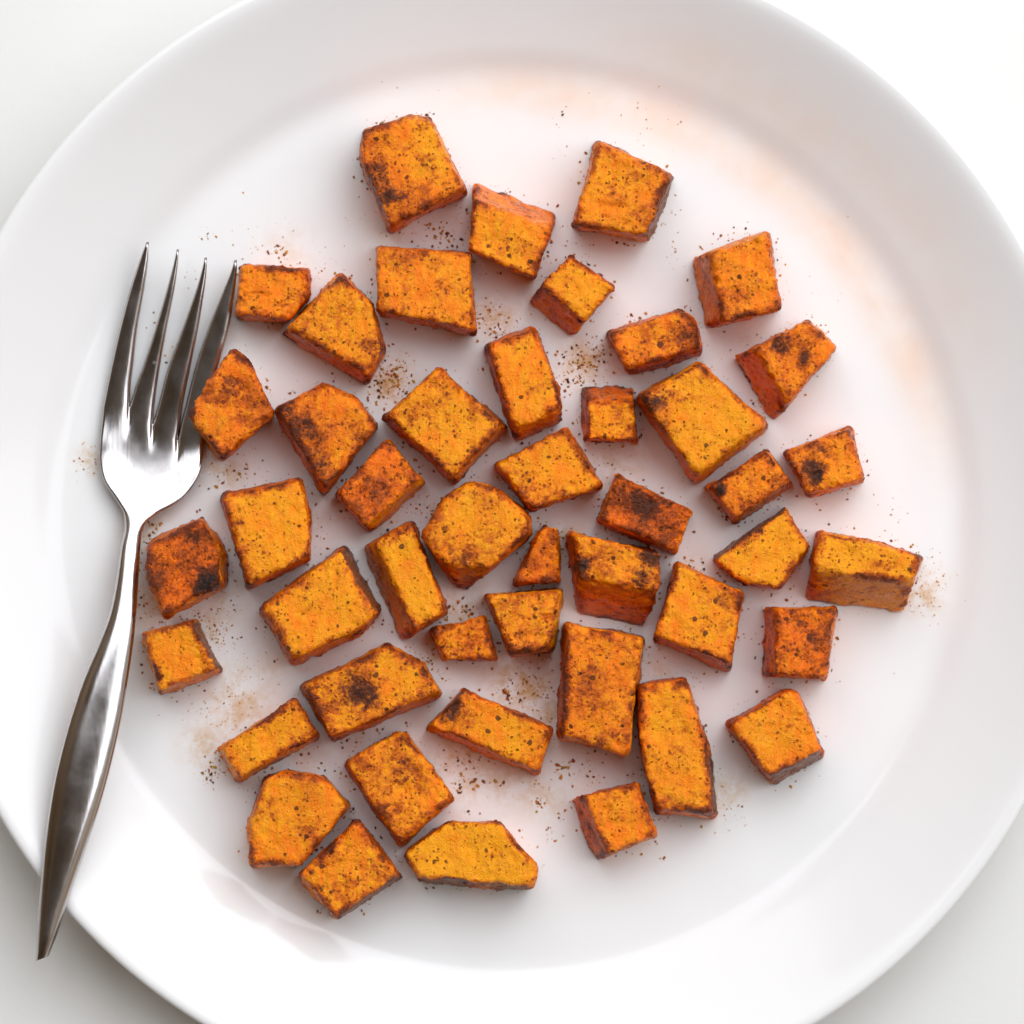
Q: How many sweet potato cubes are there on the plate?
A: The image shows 46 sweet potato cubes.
